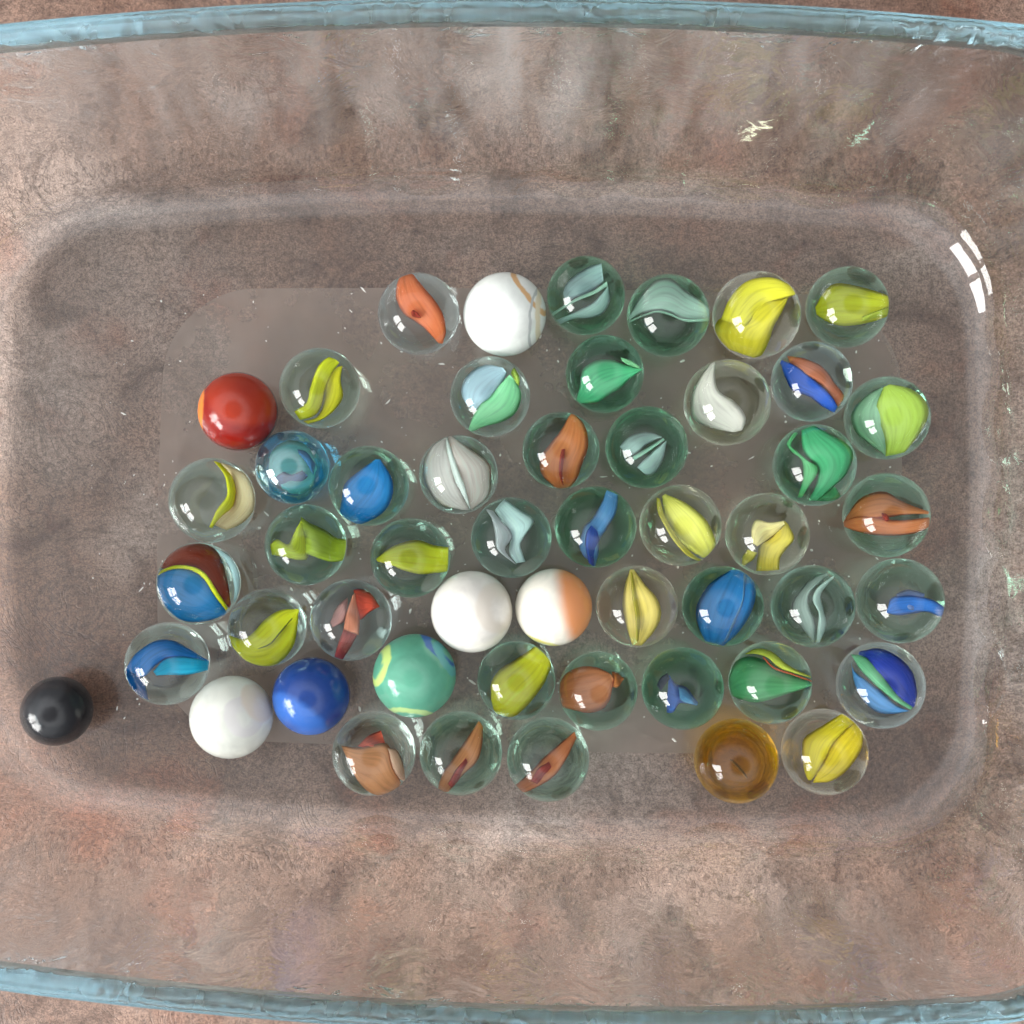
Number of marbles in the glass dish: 51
